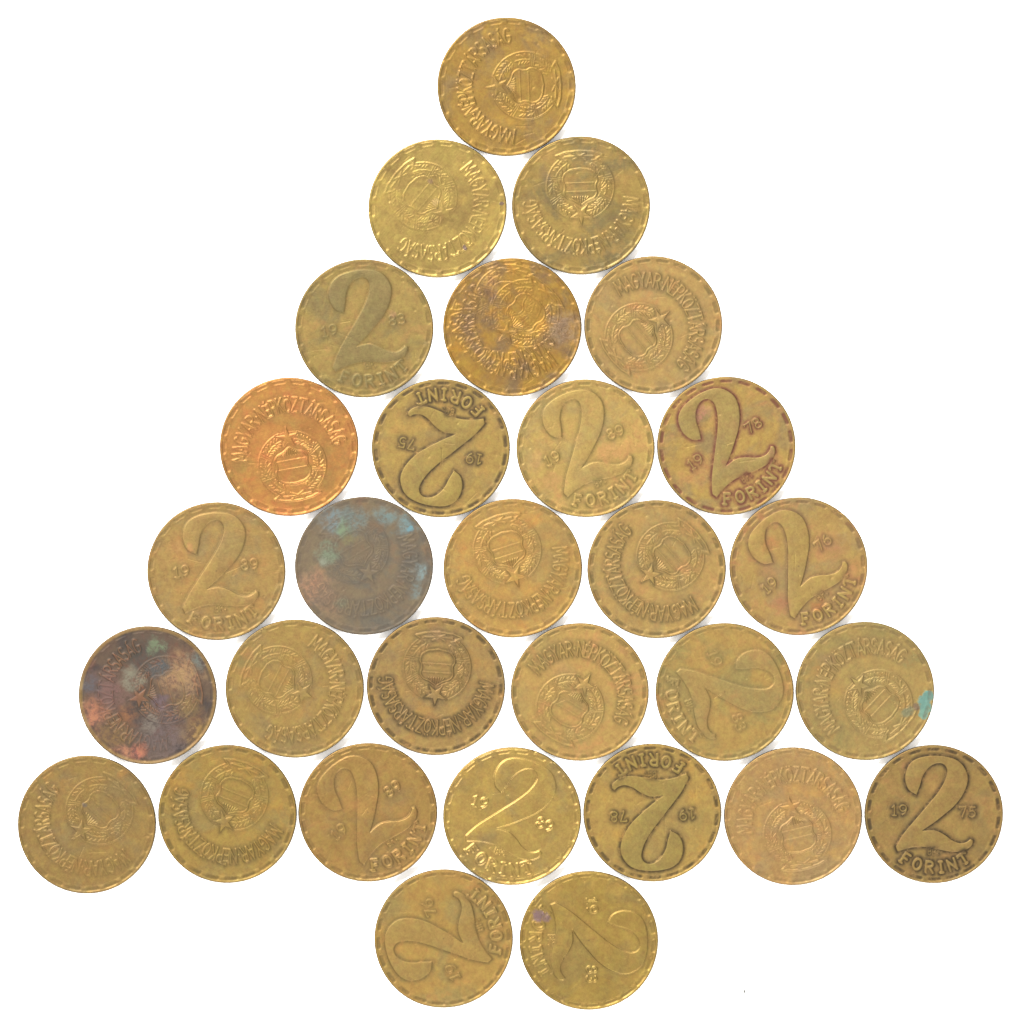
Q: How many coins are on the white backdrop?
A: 30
